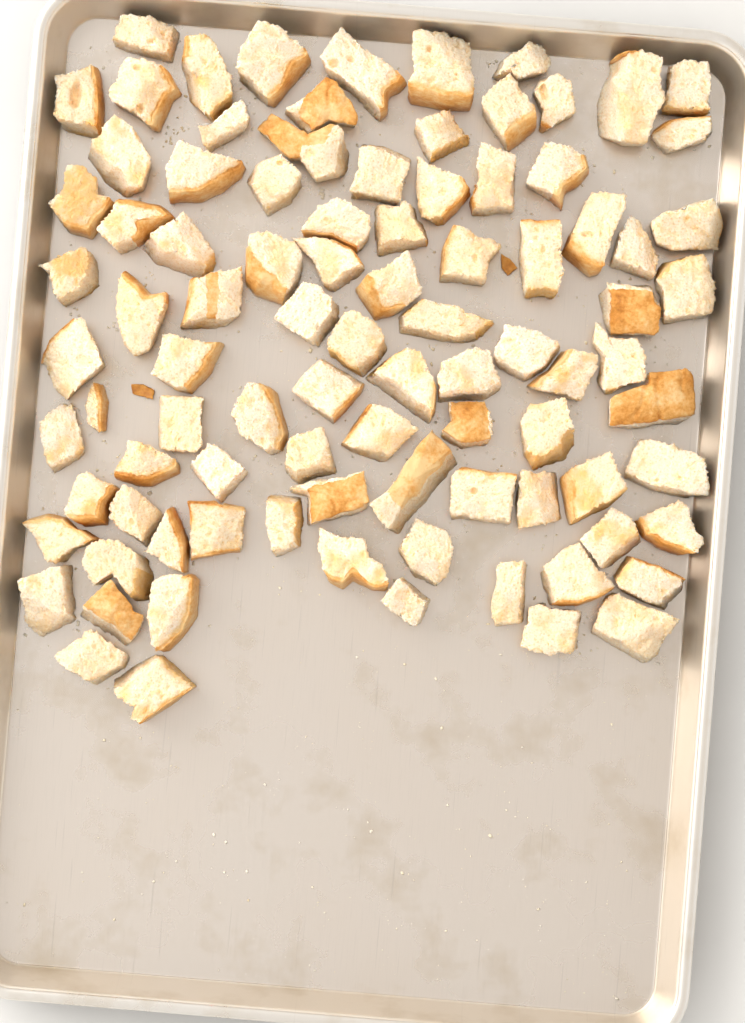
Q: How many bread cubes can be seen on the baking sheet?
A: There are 92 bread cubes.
